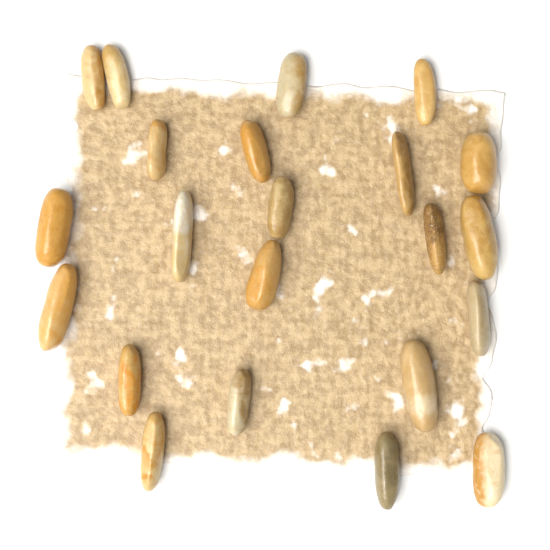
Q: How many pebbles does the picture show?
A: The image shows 22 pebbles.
